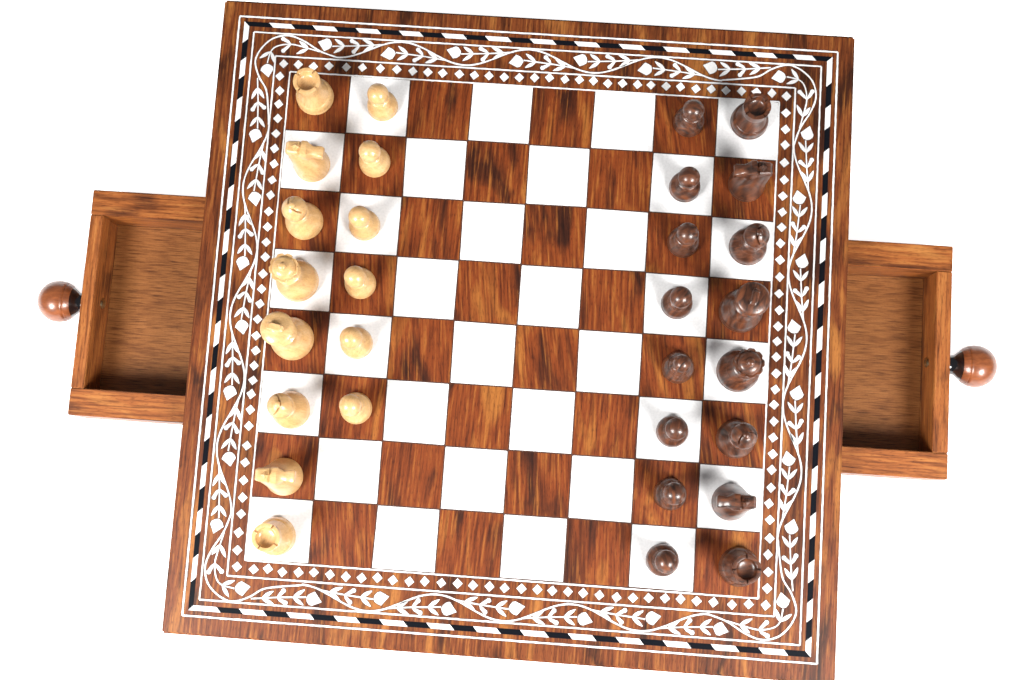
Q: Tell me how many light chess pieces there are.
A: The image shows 14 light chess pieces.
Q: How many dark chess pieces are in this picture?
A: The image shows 16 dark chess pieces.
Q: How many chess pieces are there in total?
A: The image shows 30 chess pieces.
